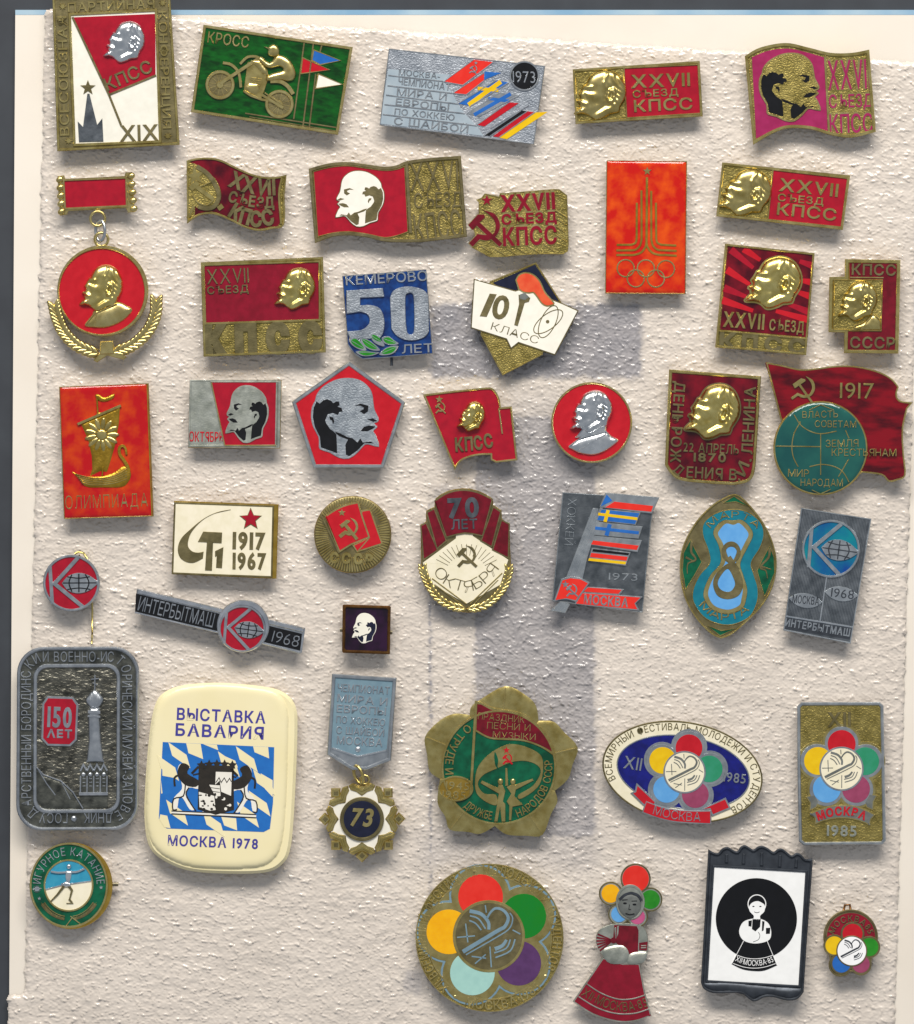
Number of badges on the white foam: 43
